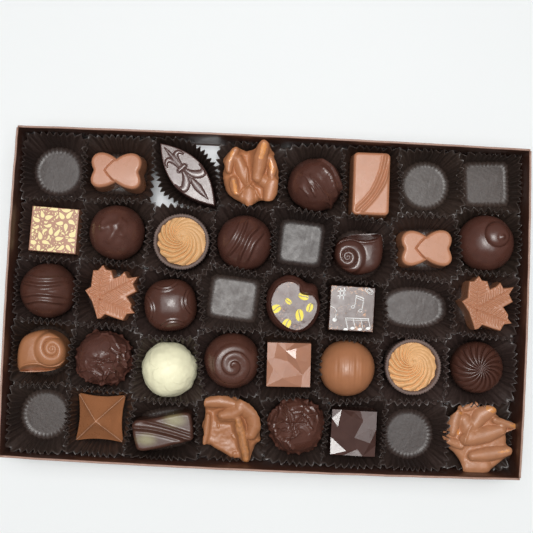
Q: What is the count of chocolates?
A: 32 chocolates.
